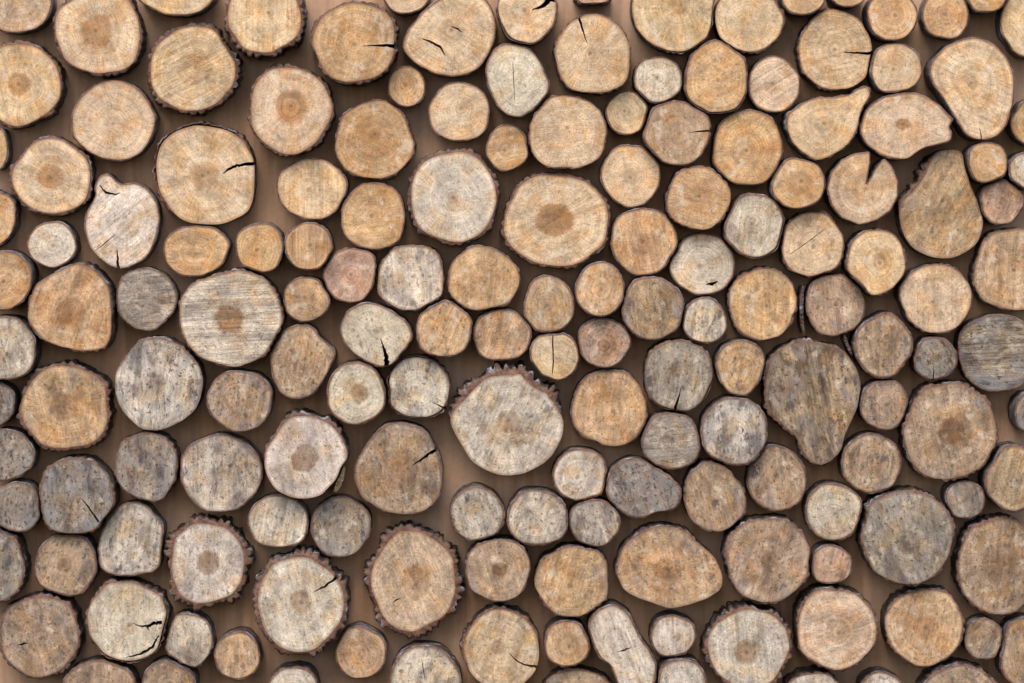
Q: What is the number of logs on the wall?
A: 164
